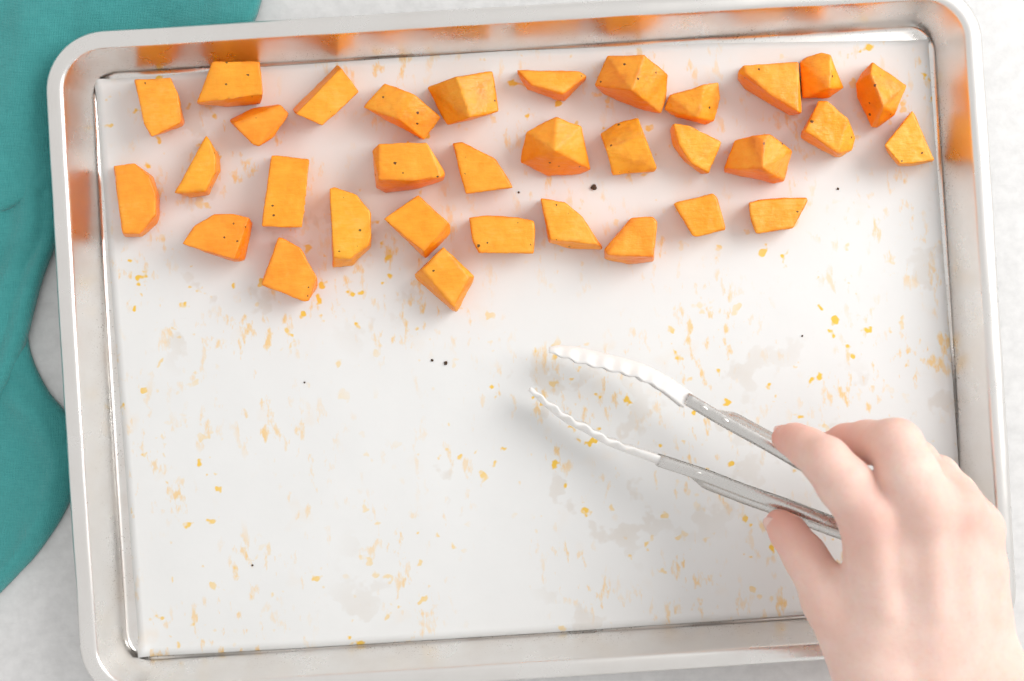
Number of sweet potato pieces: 33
